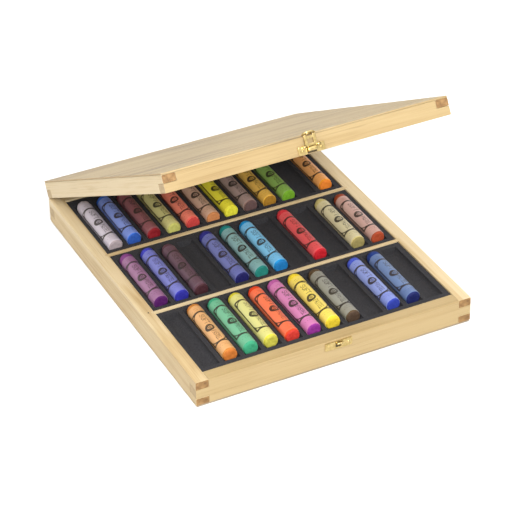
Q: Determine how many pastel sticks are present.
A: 29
